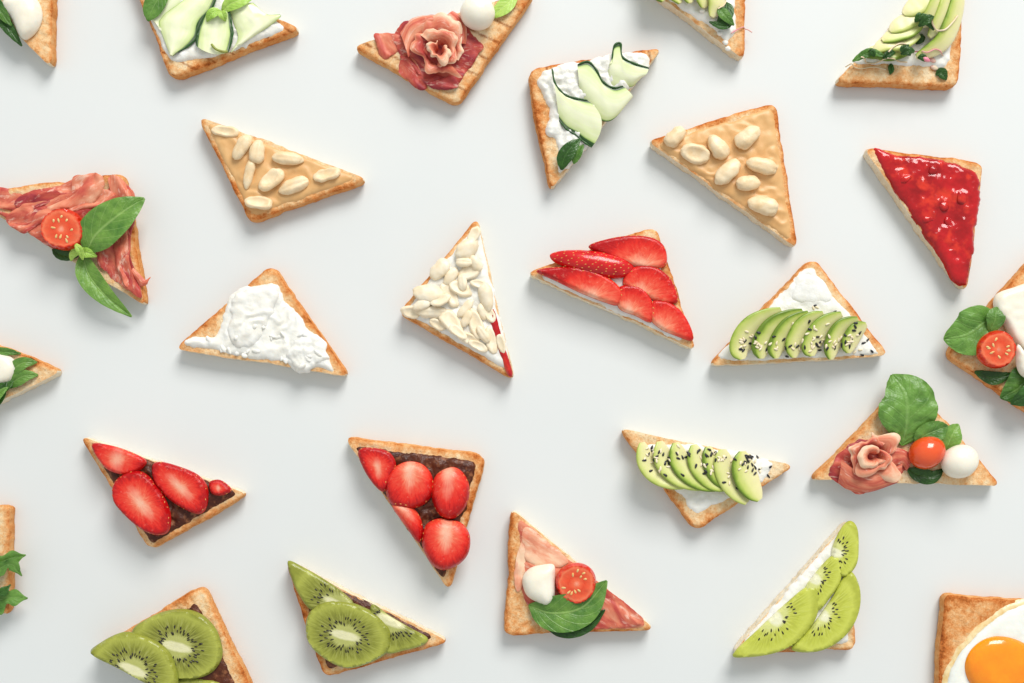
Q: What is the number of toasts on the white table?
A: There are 26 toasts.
